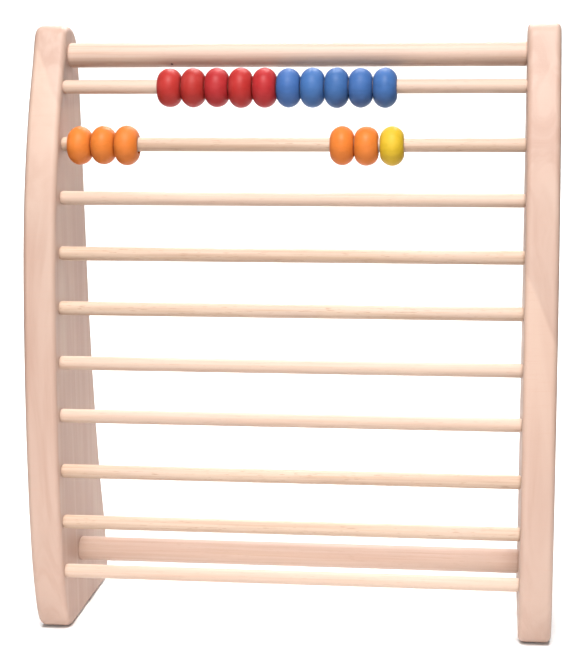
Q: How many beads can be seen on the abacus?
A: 16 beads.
